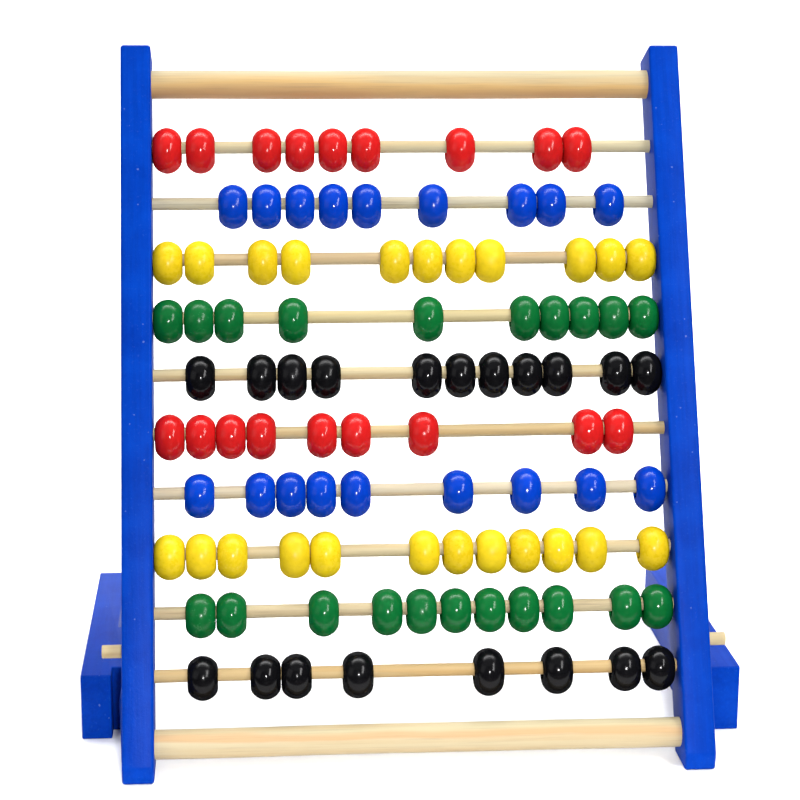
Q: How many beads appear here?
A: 99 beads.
